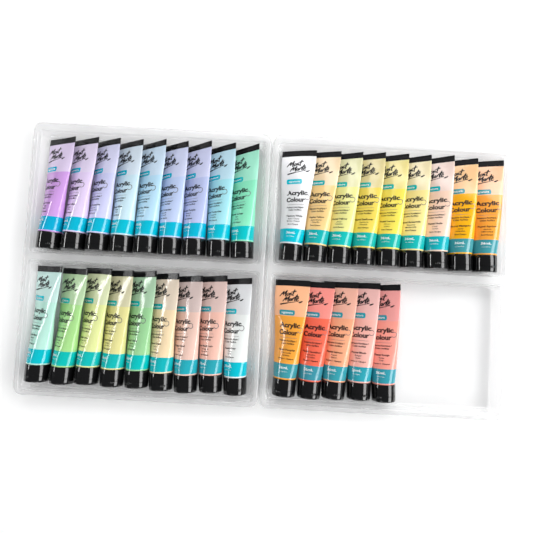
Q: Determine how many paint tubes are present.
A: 32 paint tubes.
